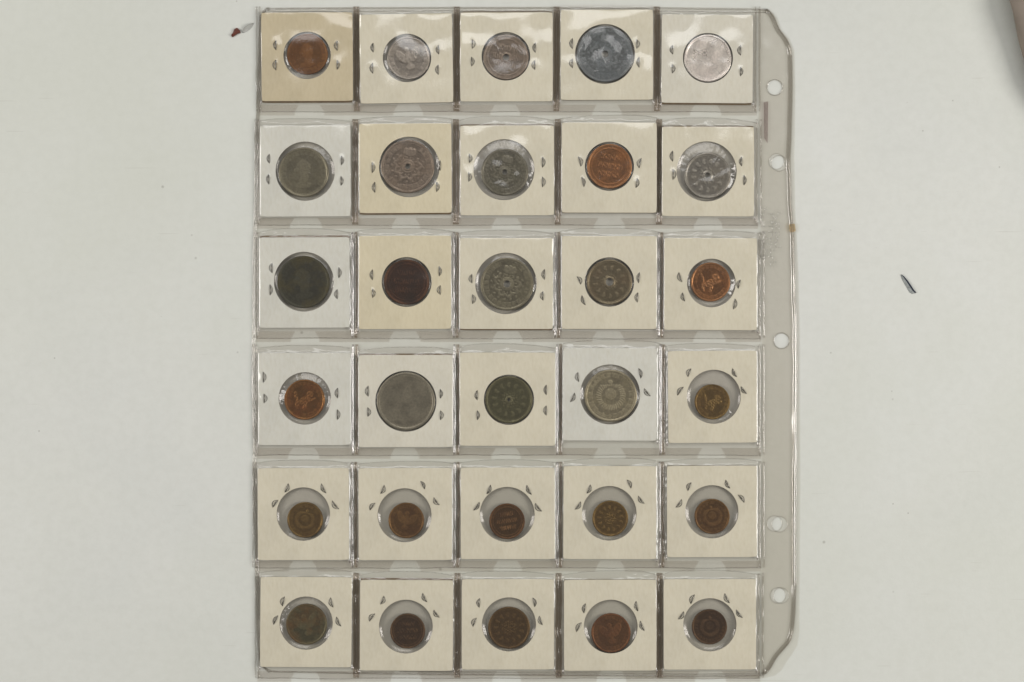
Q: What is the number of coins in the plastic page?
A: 30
